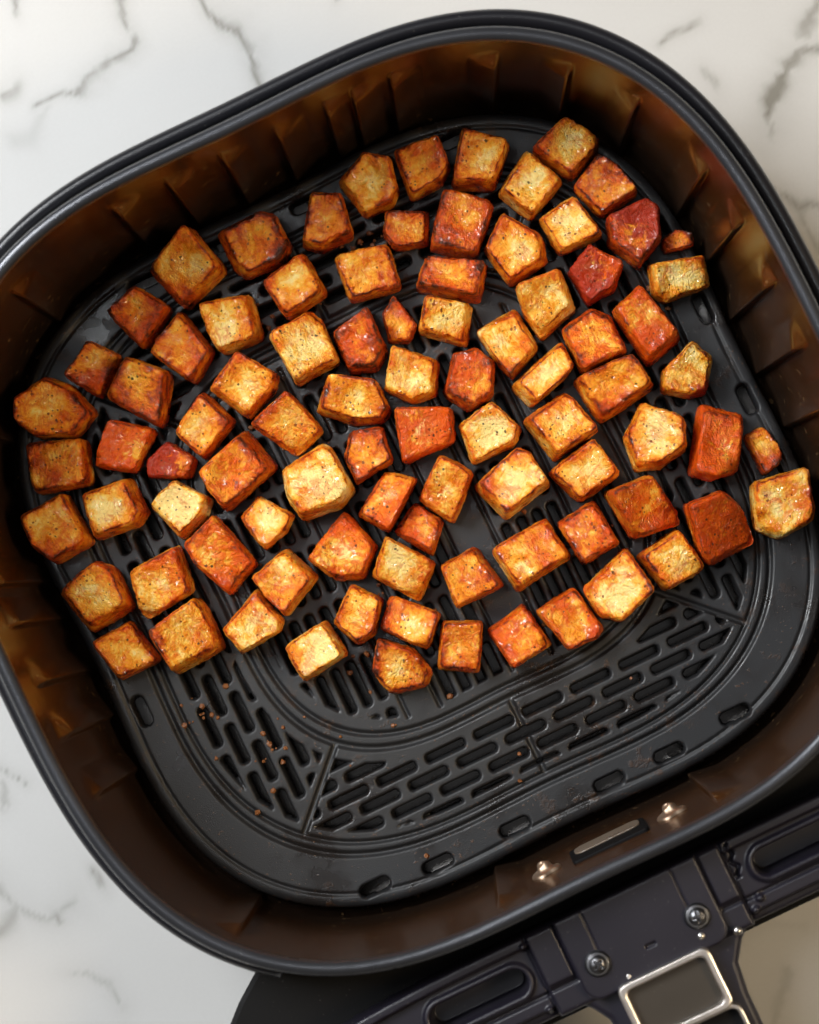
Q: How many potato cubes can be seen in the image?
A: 88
